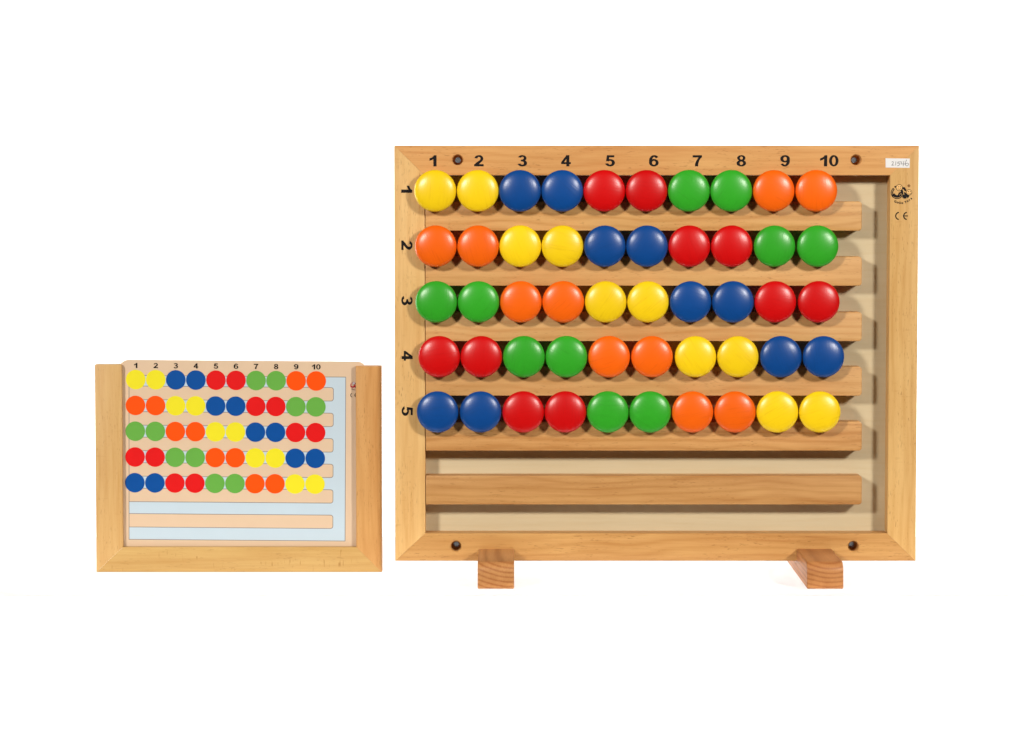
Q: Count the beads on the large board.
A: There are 50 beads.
